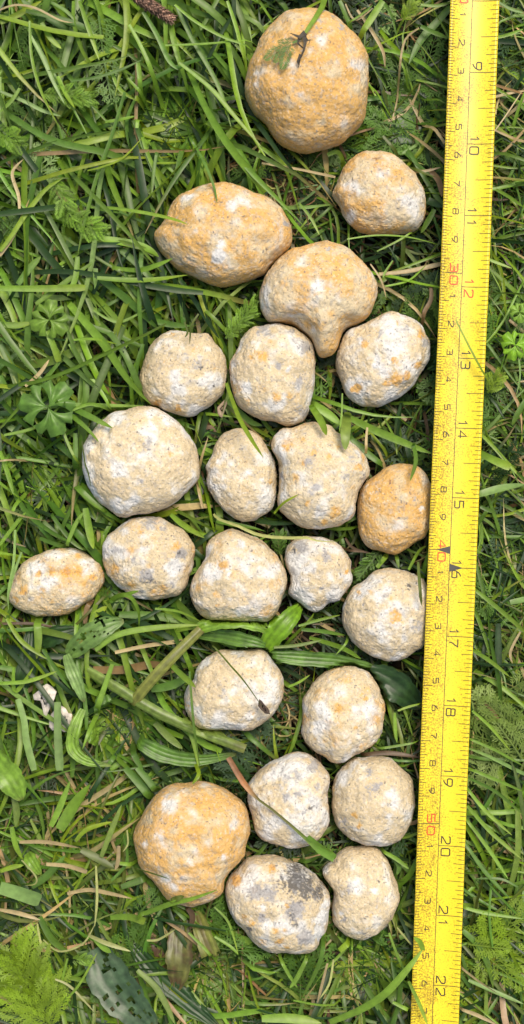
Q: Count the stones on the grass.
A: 23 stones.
